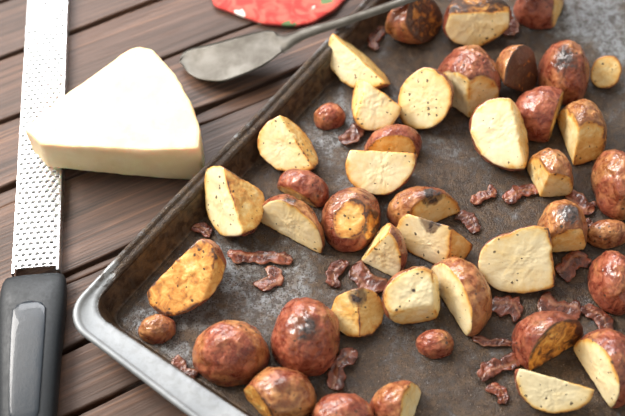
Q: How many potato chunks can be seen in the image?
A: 44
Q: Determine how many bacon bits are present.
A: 22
